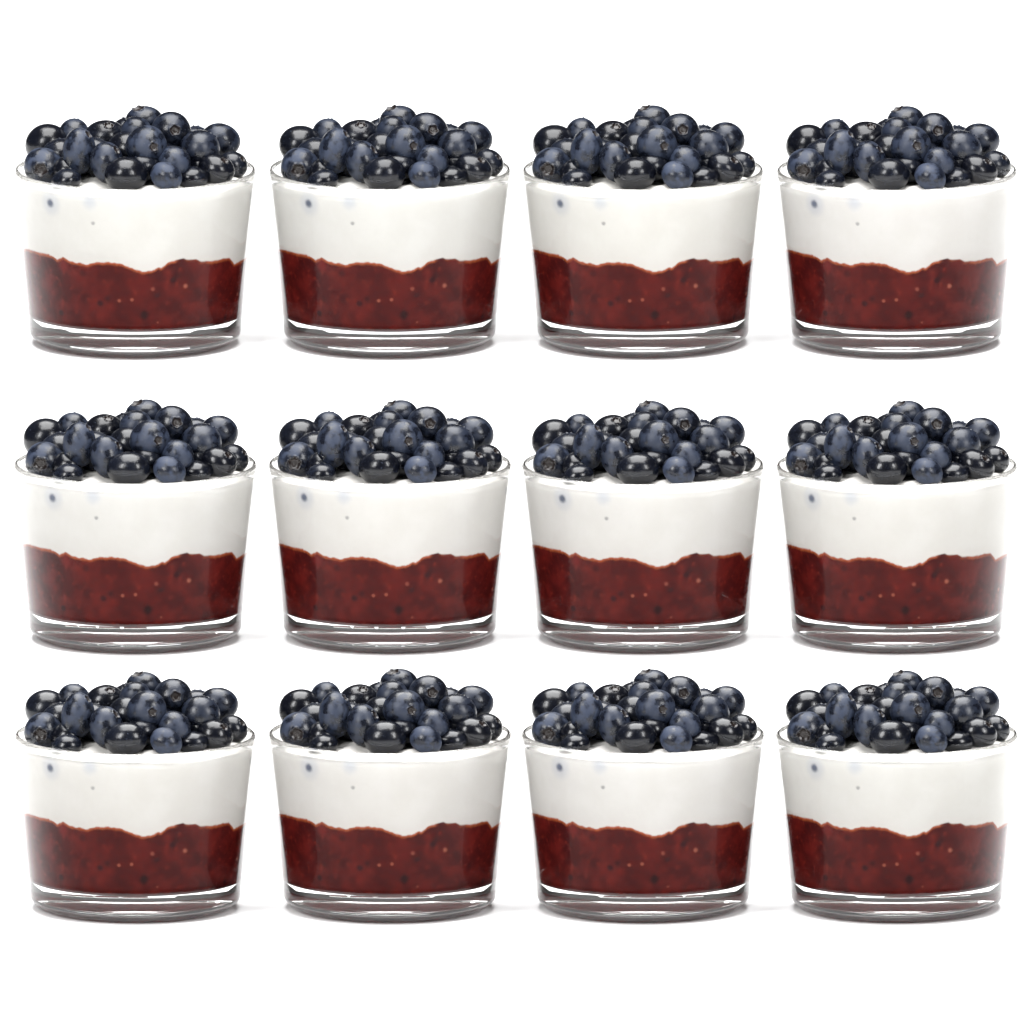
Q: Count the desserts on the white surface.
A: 12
